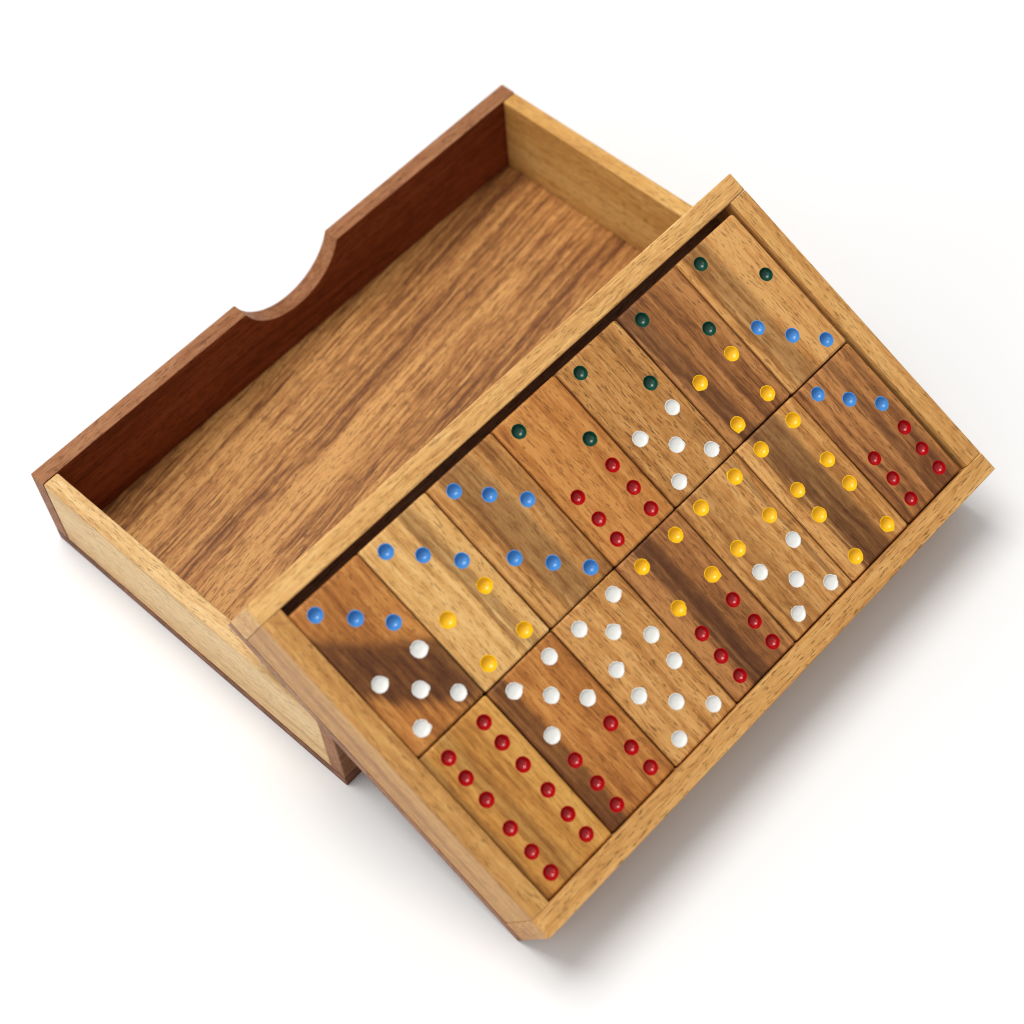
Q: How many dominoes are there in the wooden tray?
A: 14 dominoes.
